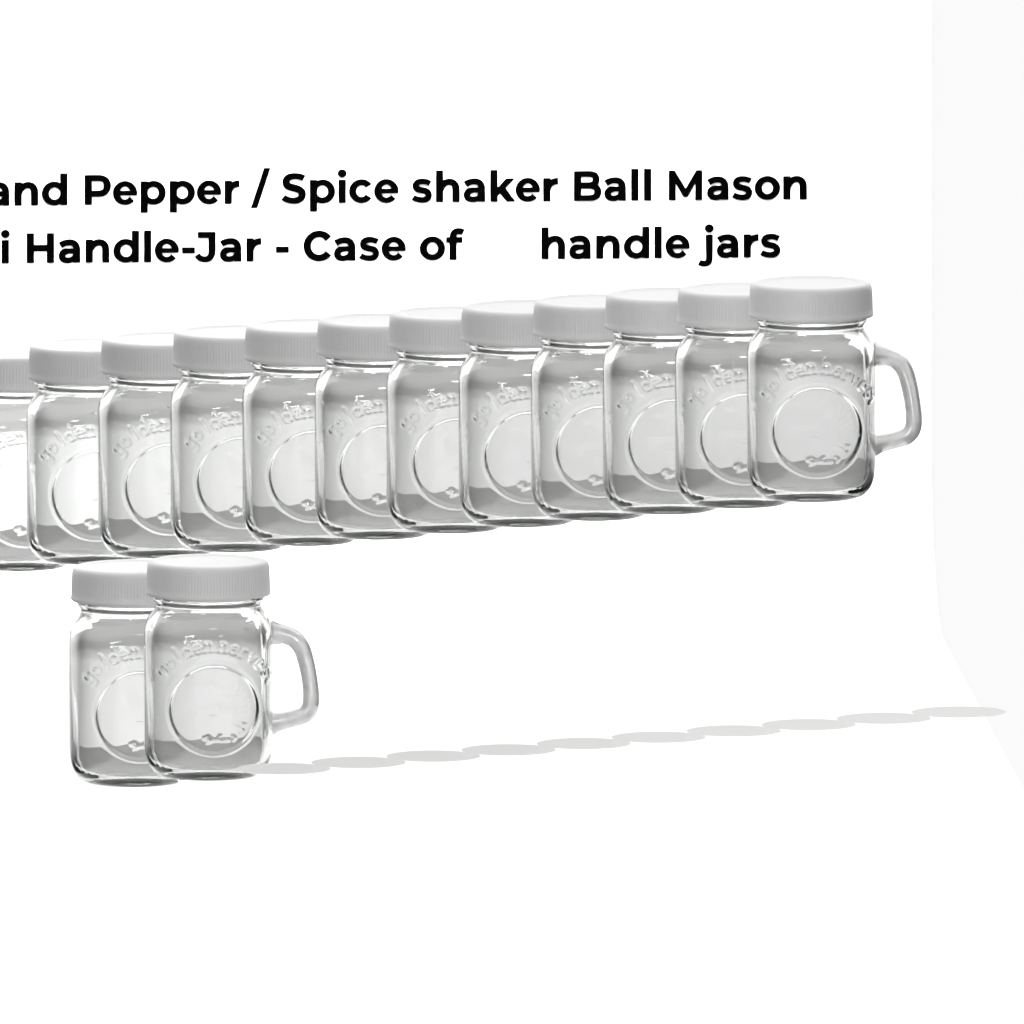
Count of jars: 14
